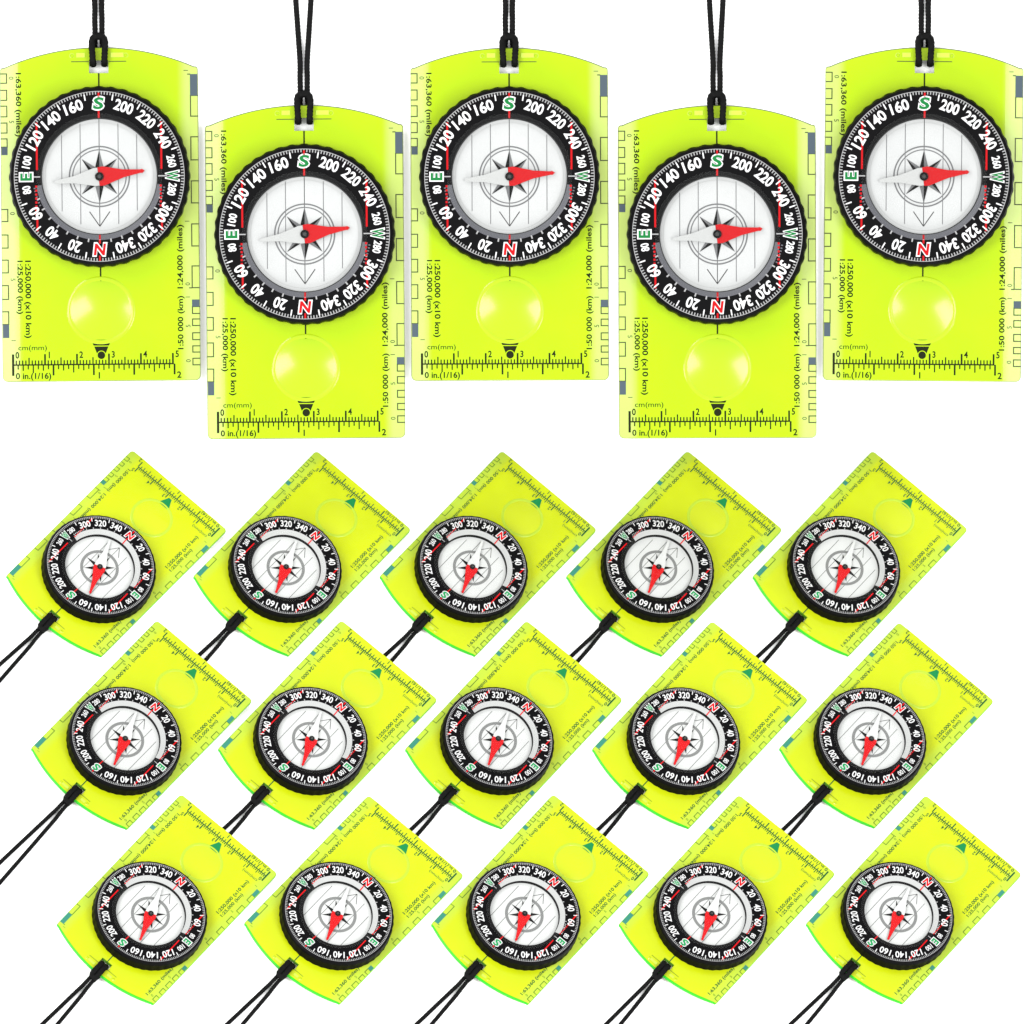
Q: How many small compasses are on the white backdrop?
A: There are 15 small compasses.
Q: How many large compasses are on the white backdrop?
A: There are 5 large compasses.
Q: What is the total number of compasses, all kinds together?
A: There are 20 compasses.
